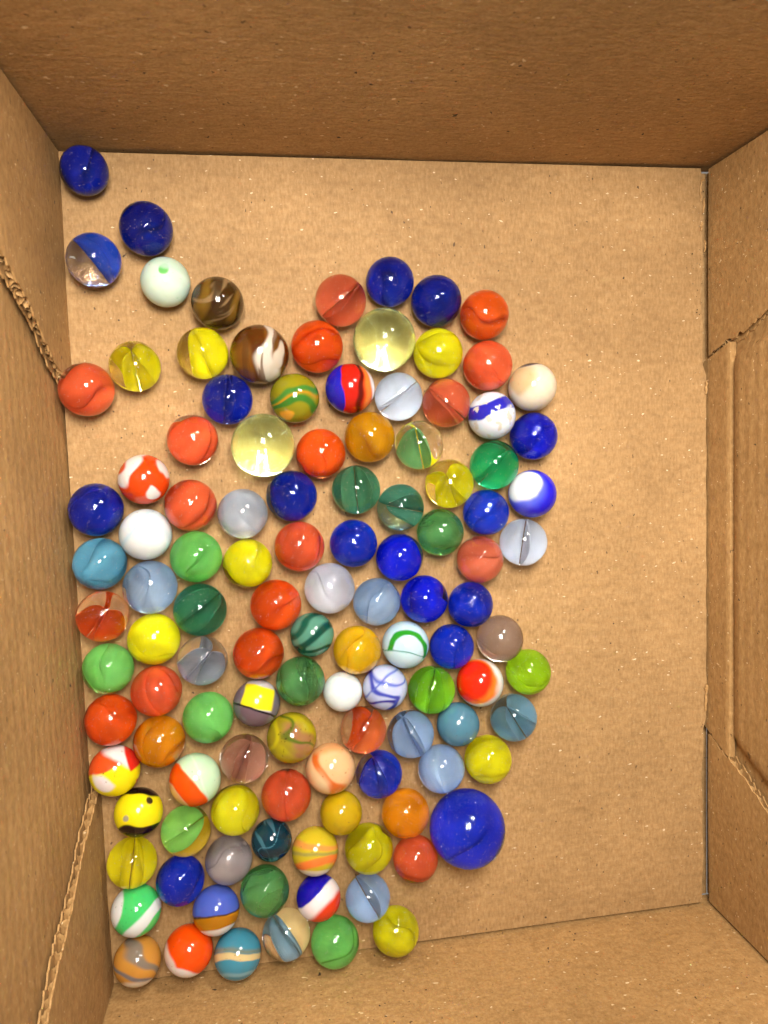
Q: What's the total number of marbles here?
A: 116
